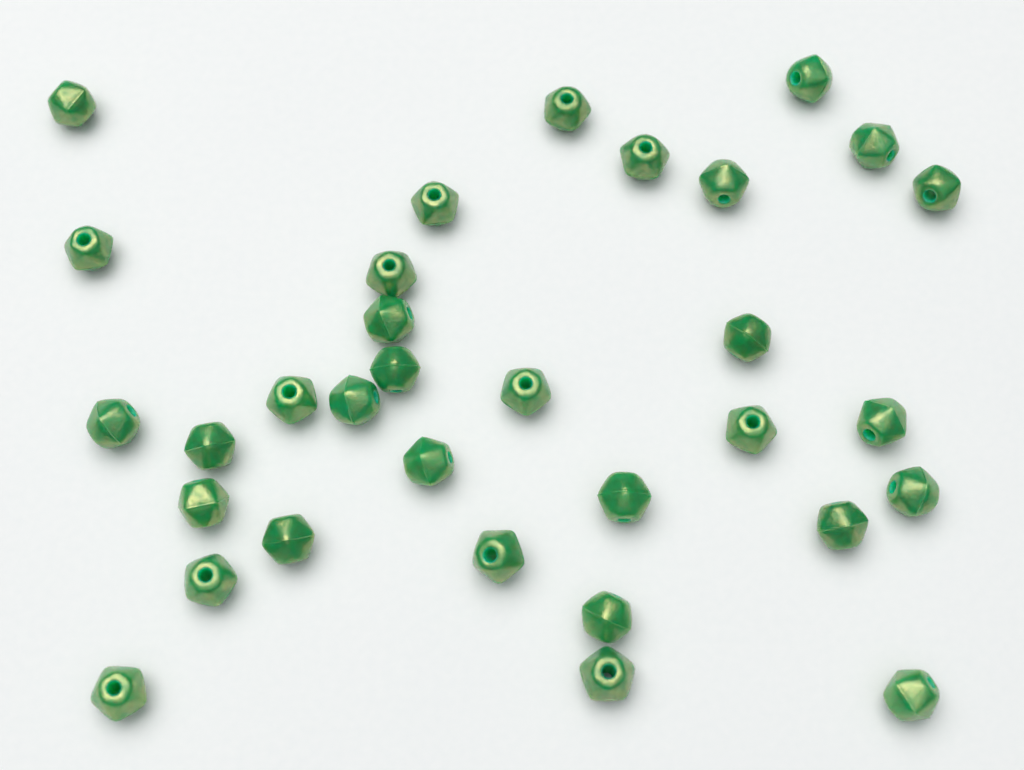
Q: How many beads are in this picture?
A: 32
